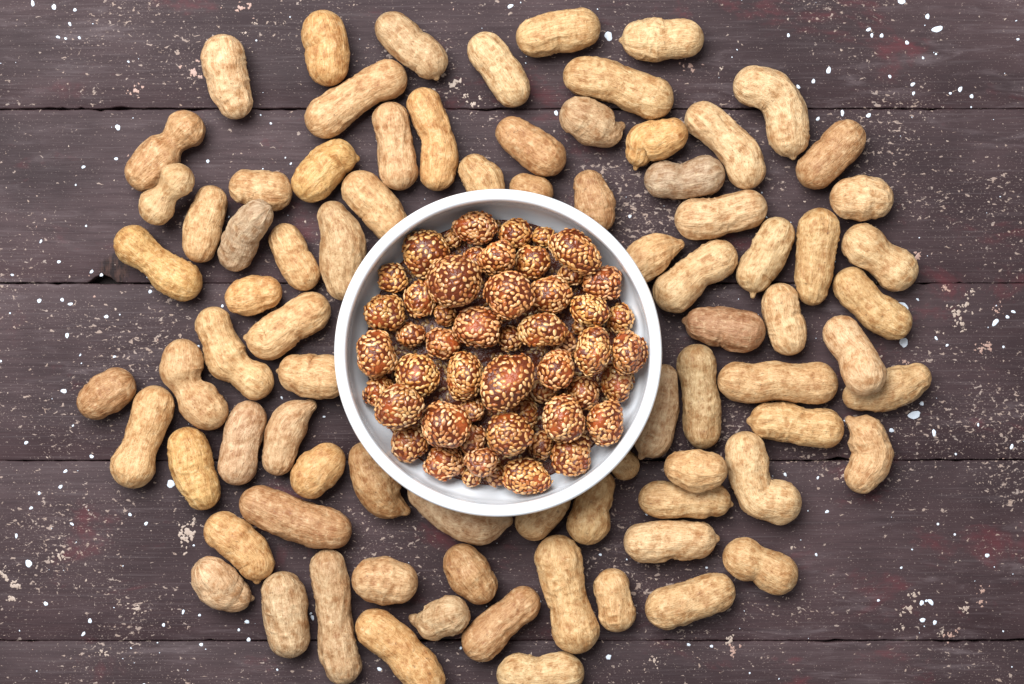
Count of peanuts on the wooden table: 82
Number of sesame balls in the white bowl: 54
